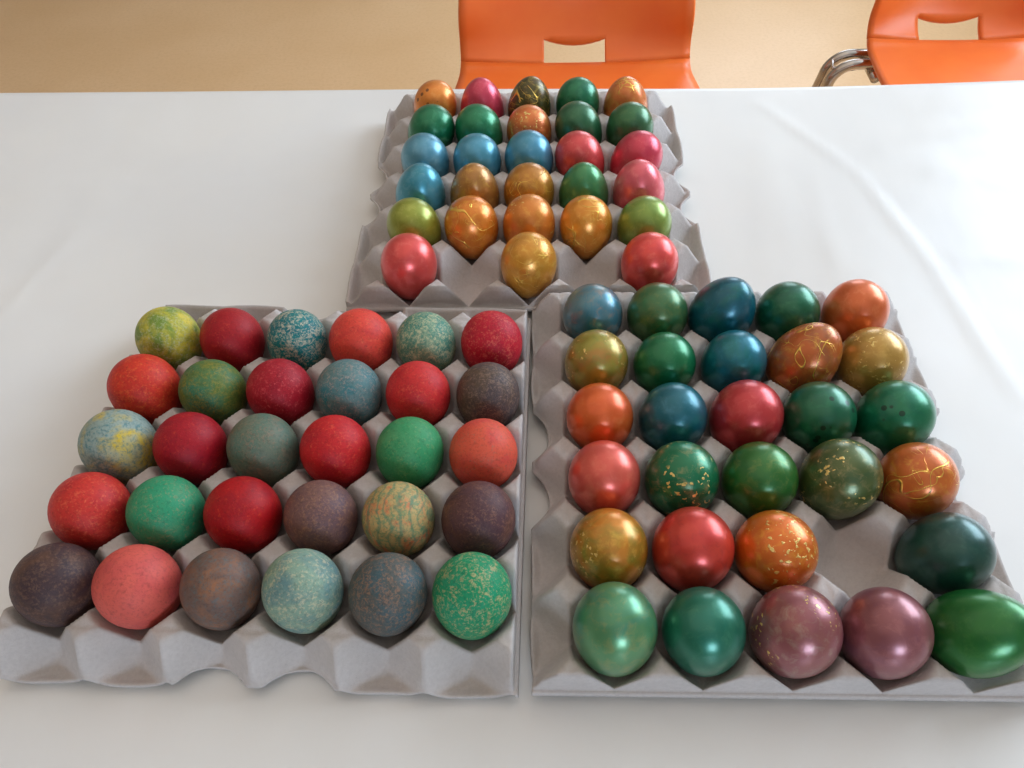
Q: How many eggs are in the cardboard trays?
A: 87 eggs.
